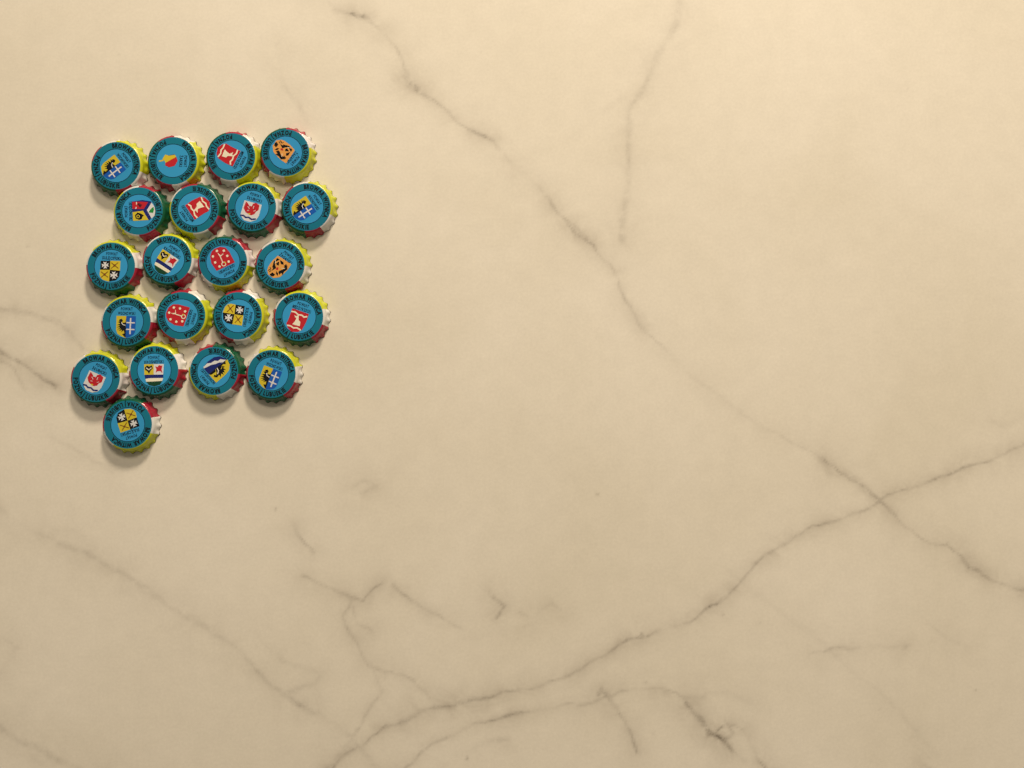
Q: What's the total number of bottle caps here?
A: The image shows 21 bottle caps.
